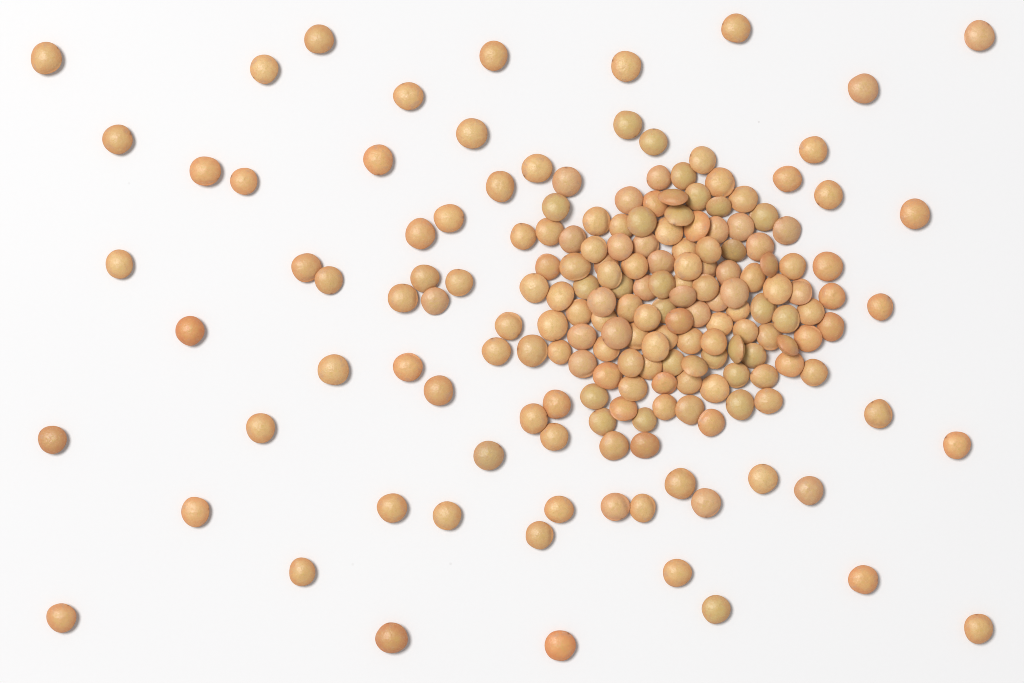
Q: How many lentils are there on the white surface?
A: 181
